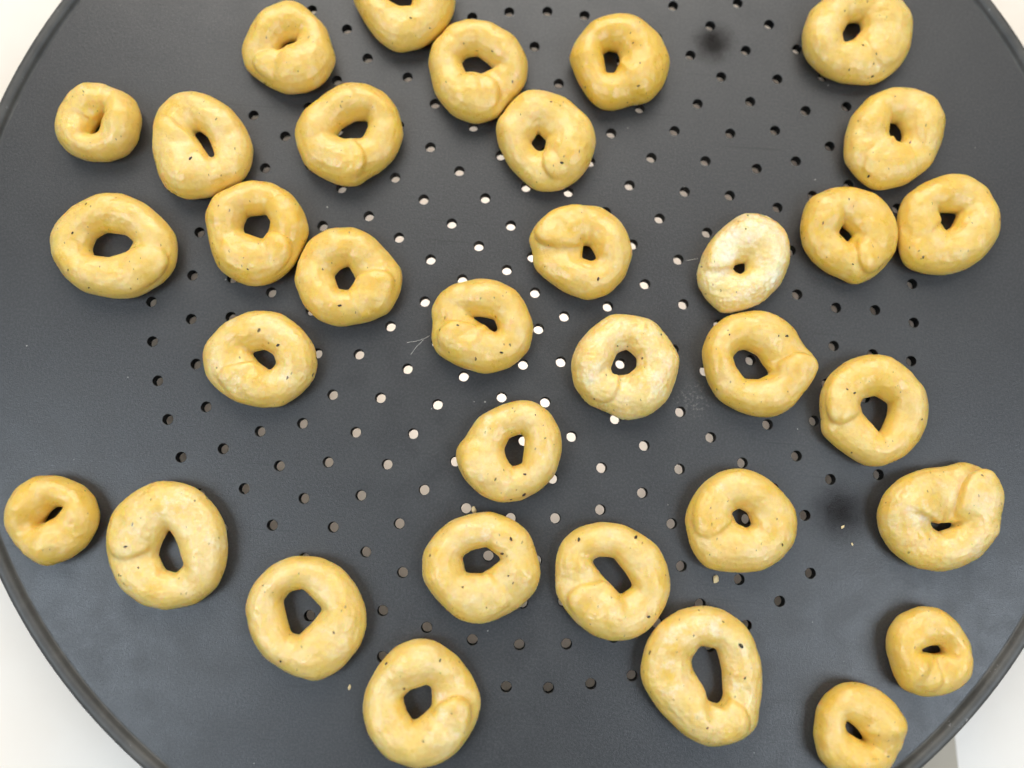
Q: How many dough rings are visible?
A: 34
